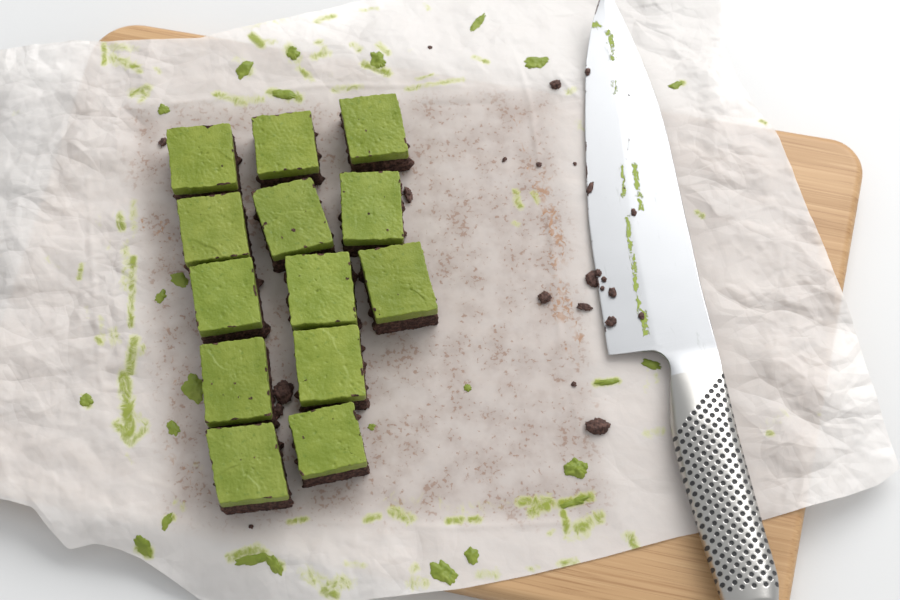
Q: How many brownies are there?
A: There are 13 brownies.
